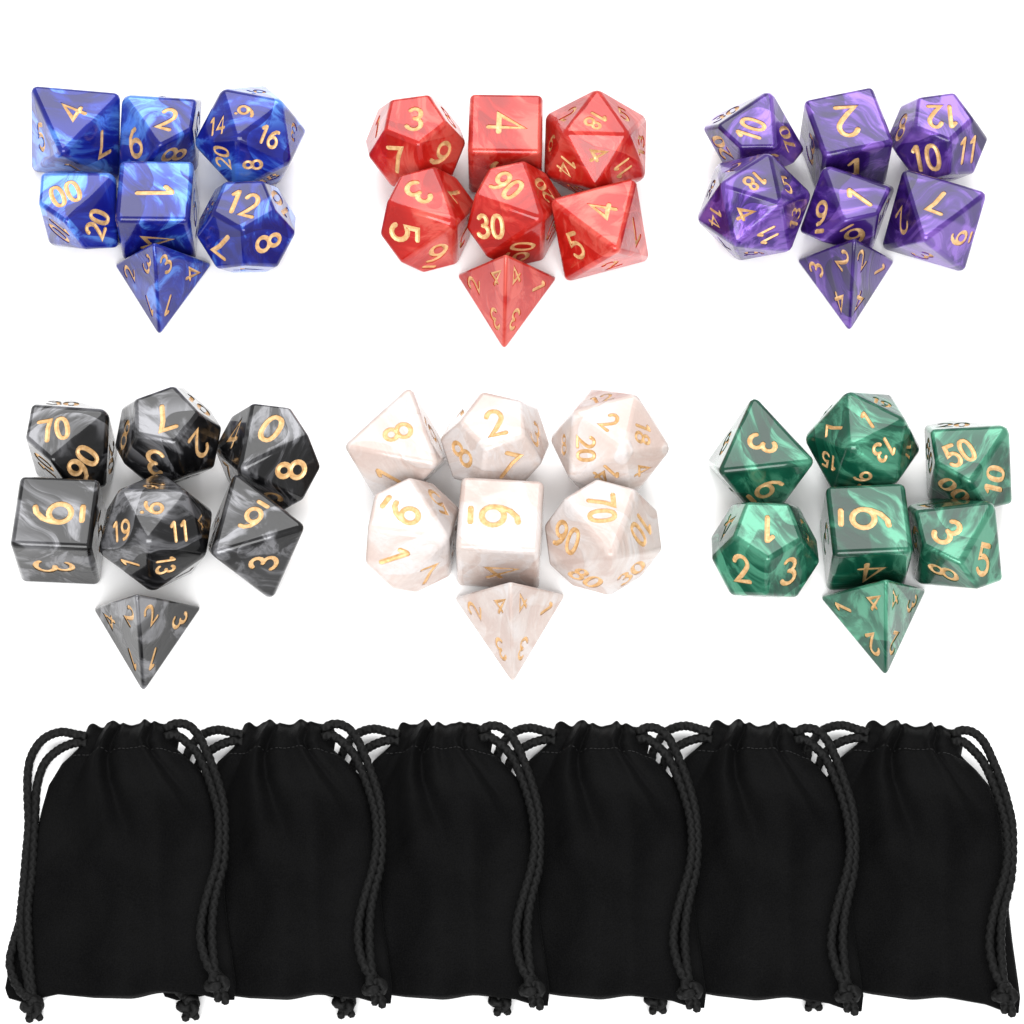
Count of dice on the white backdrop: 42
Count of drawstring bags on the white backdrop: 6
